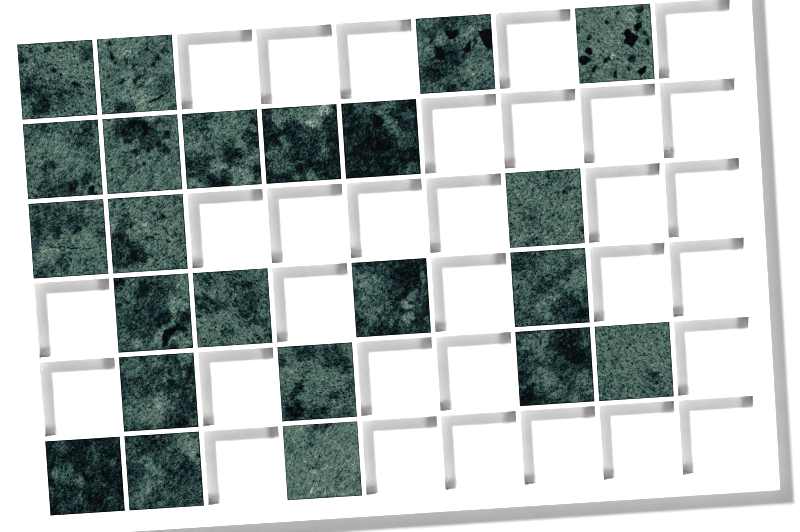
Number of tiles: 23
